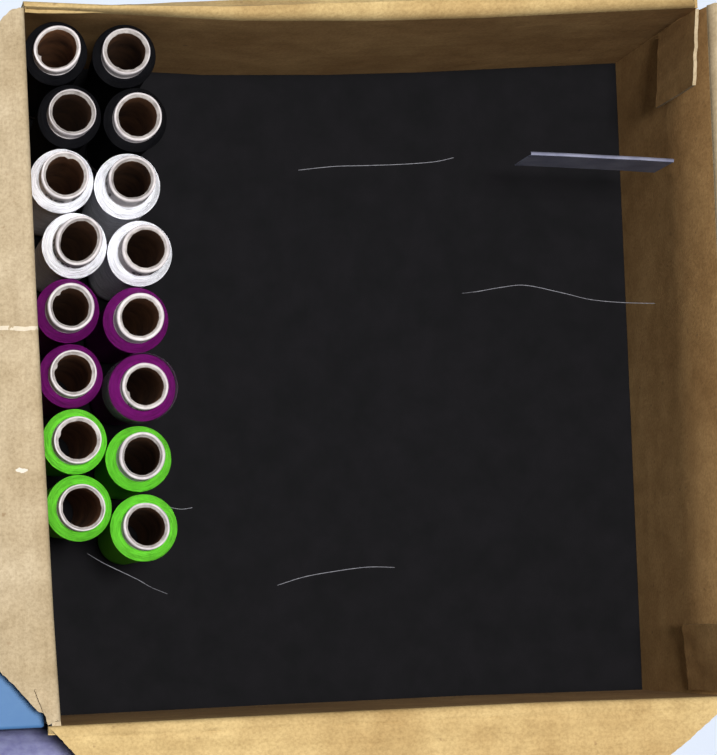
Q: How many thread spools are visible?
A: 16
